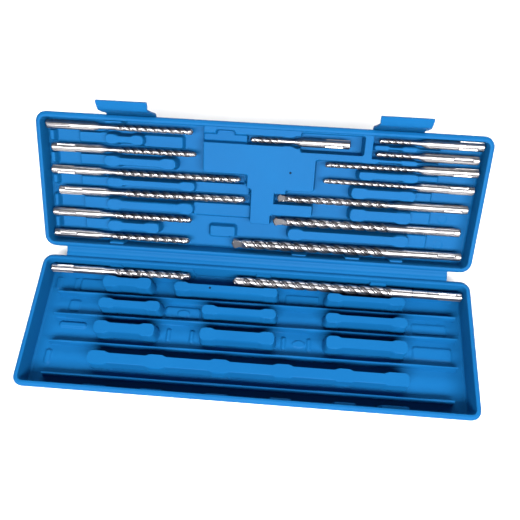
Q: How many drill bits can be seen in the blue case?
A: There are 16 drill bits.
